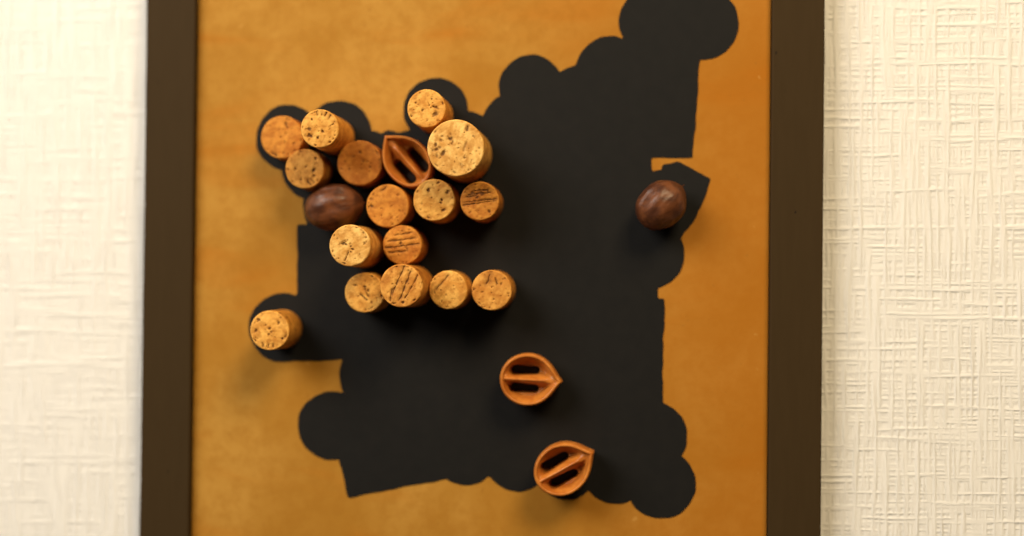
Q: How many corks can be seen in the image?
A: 16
